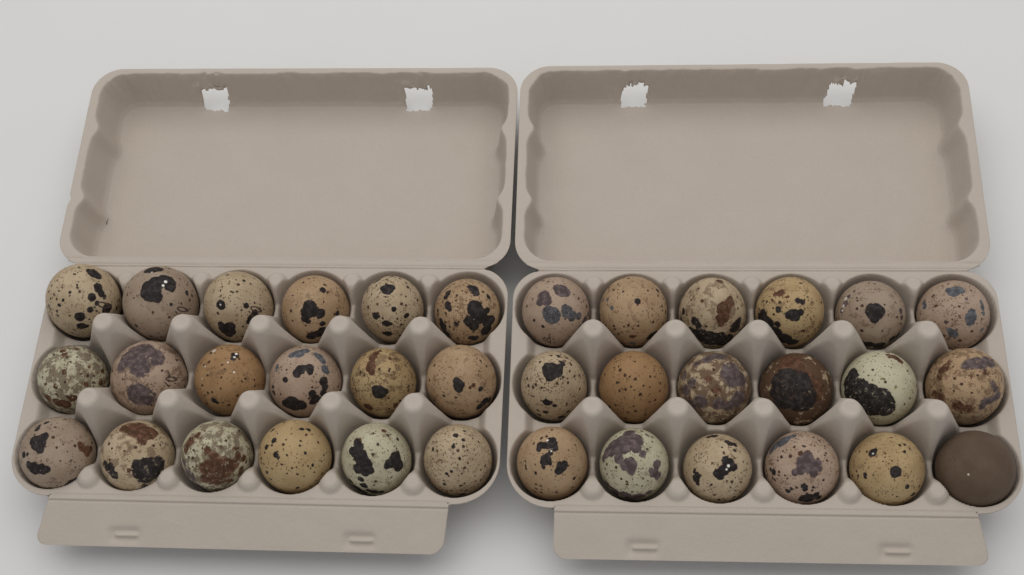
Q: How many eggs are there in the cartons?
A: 36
